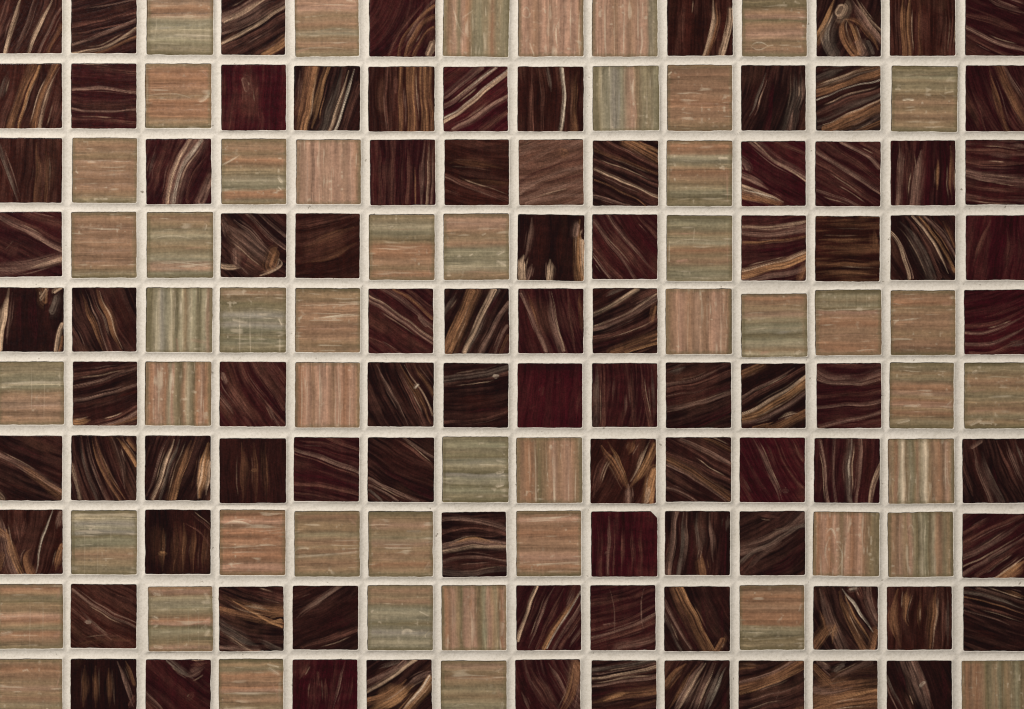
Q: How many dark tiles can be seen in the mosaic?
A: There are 90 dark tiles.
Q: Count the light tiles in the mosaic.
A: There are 50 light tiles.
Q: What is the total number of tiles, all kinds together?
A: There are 140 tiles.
